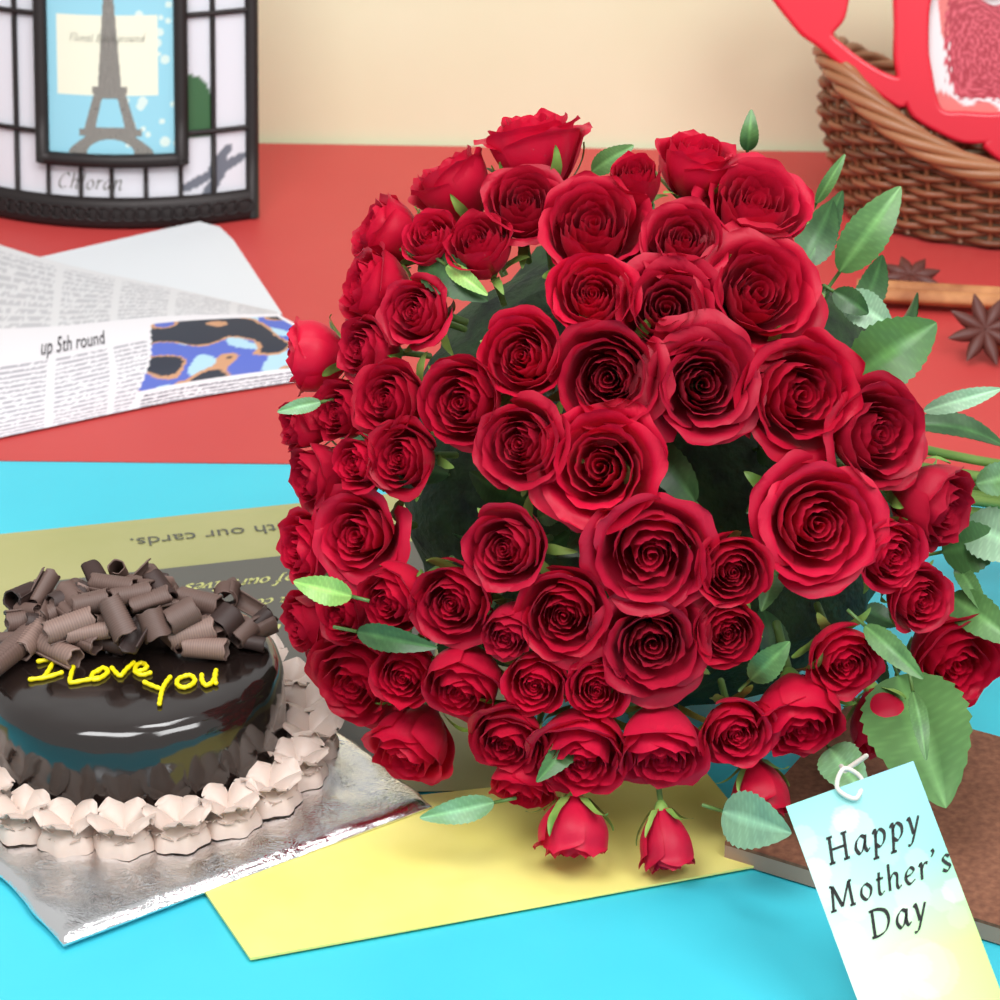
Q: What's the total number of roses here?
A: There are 67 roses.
